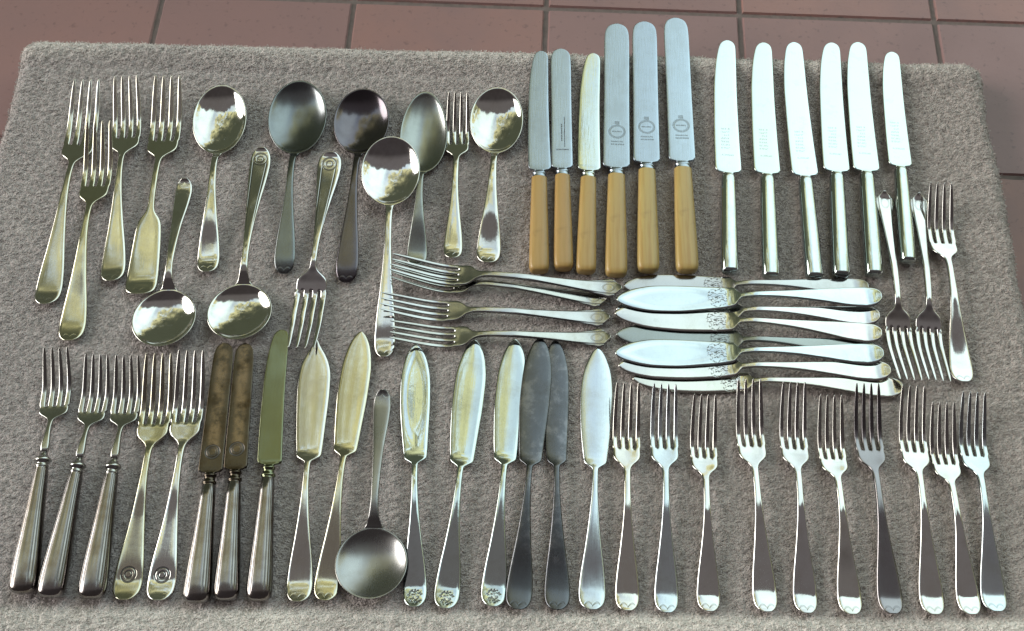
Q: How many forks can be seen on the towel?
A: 28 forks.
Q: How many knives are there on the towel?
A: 31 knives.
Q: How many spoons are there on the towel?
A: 9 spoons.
